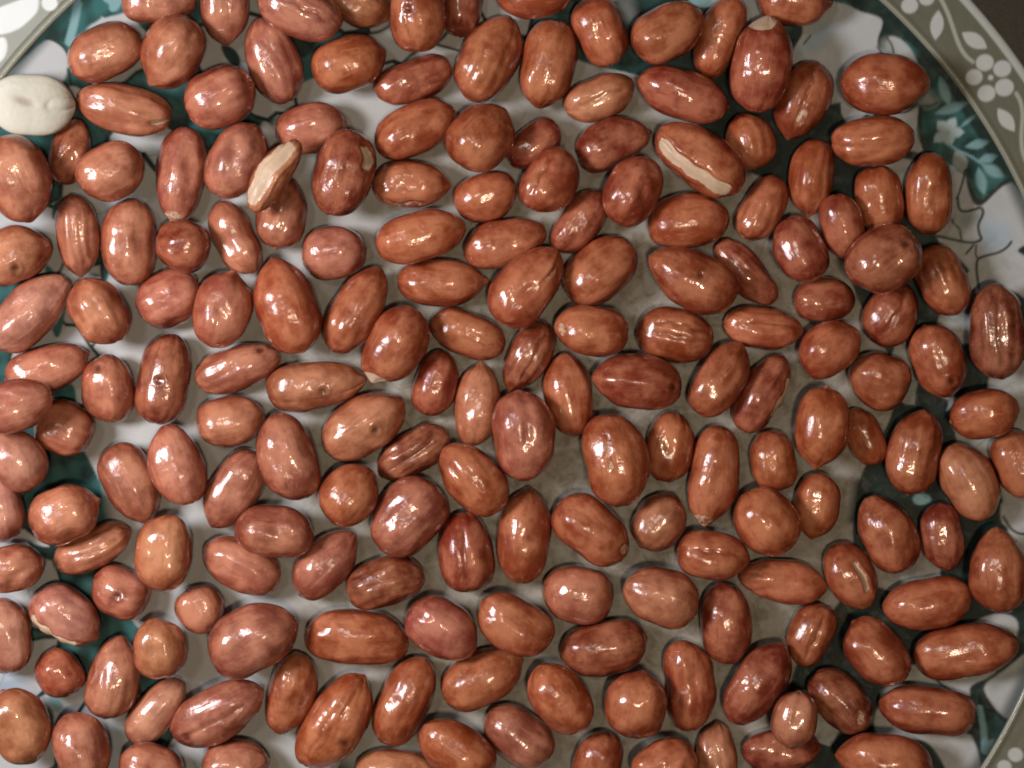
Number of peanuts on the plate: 187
